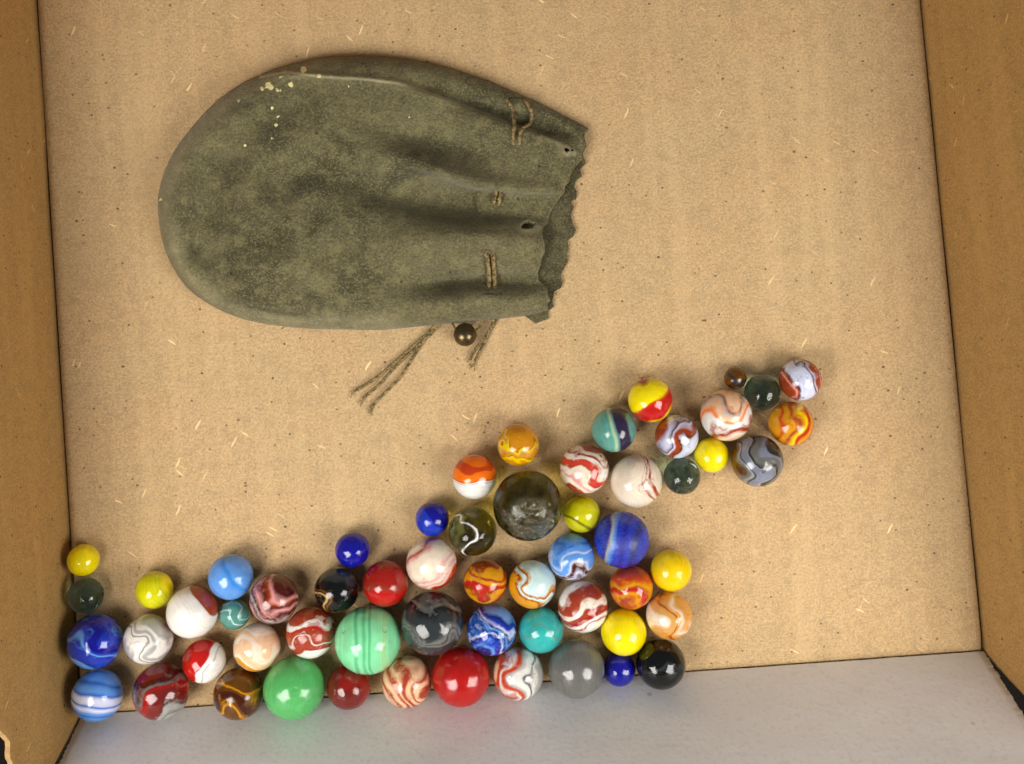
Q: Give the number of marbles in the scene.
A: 59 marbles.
